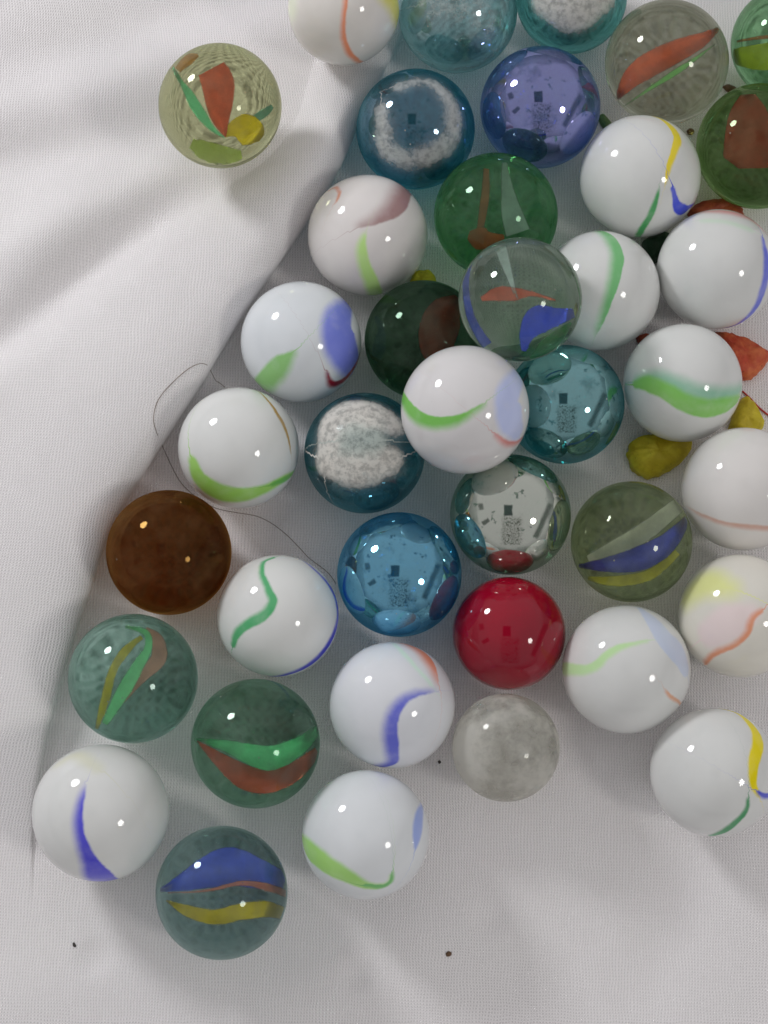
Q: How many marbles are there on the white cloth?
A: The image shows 39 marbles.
